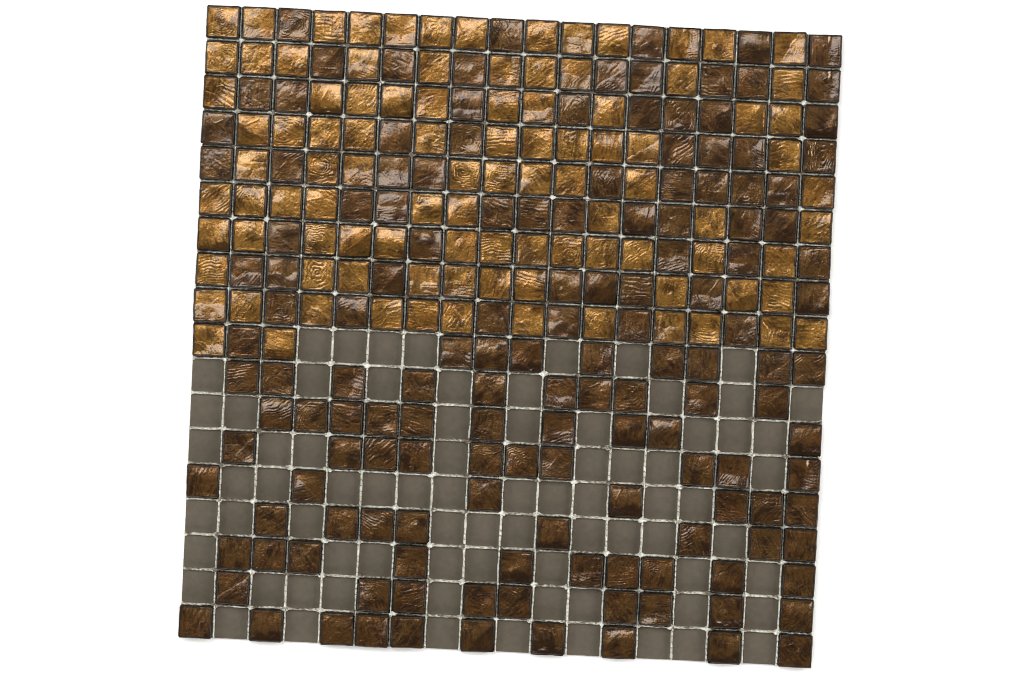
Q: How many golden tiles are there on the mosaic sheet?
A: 99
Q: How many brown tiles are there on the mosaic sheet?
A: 148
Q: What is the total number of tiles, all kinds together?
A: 247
